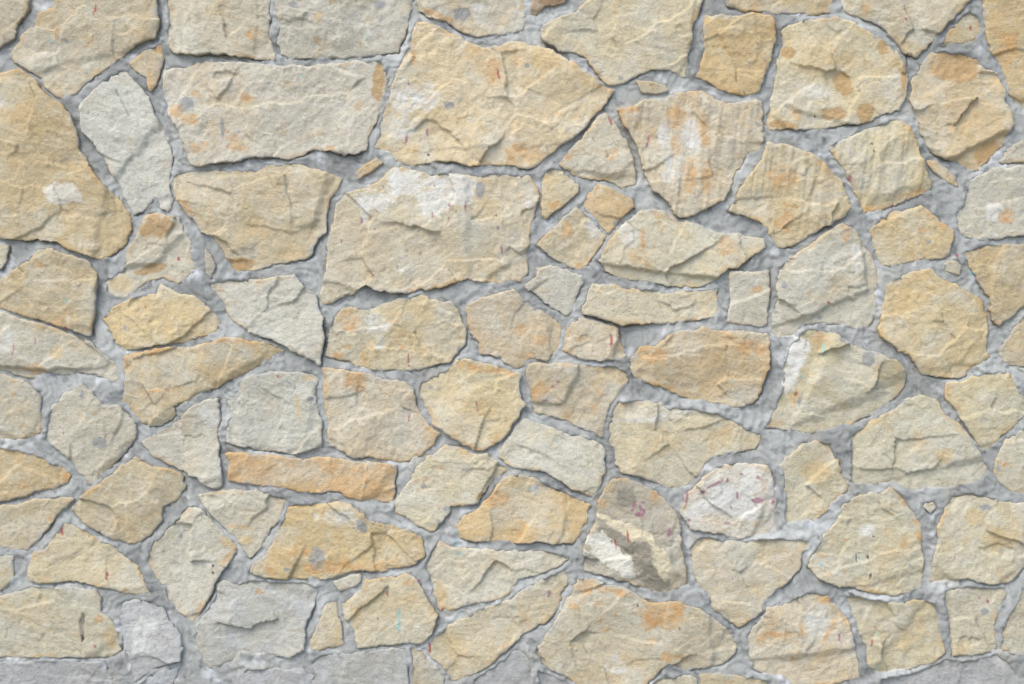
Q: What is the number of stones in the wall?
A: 109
